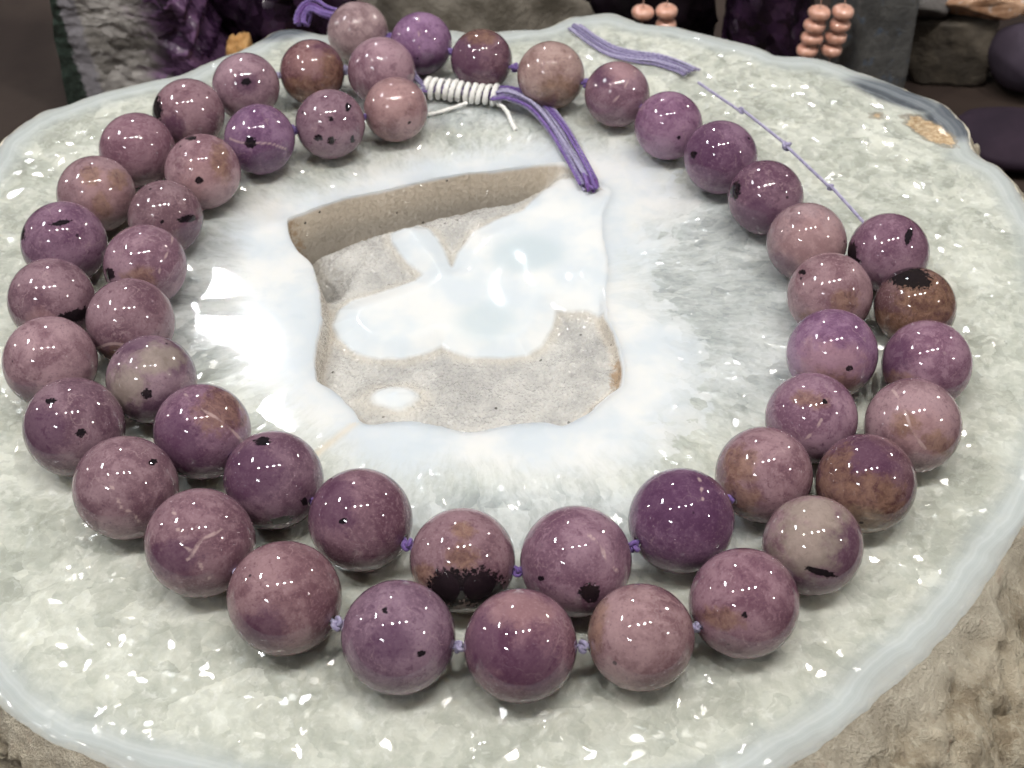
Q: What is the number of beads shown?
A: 50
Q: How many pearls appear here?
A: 11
